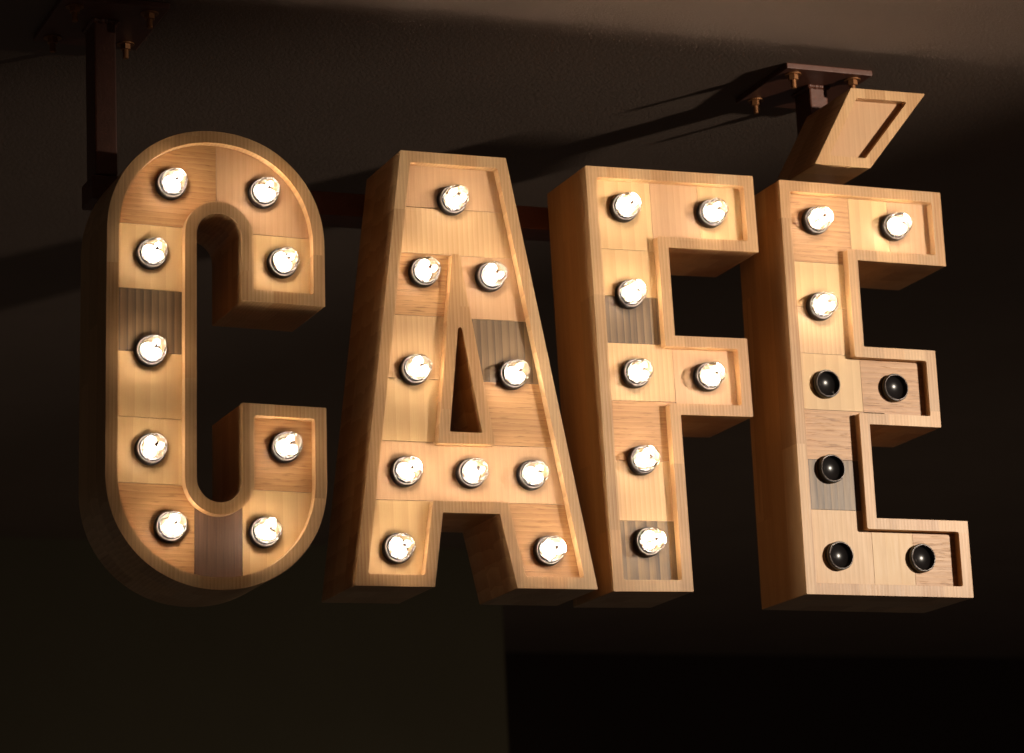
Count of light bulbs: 29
